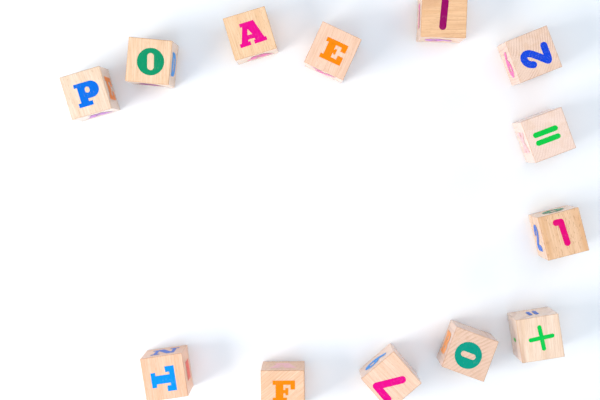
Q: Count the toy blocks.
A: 13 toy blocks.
